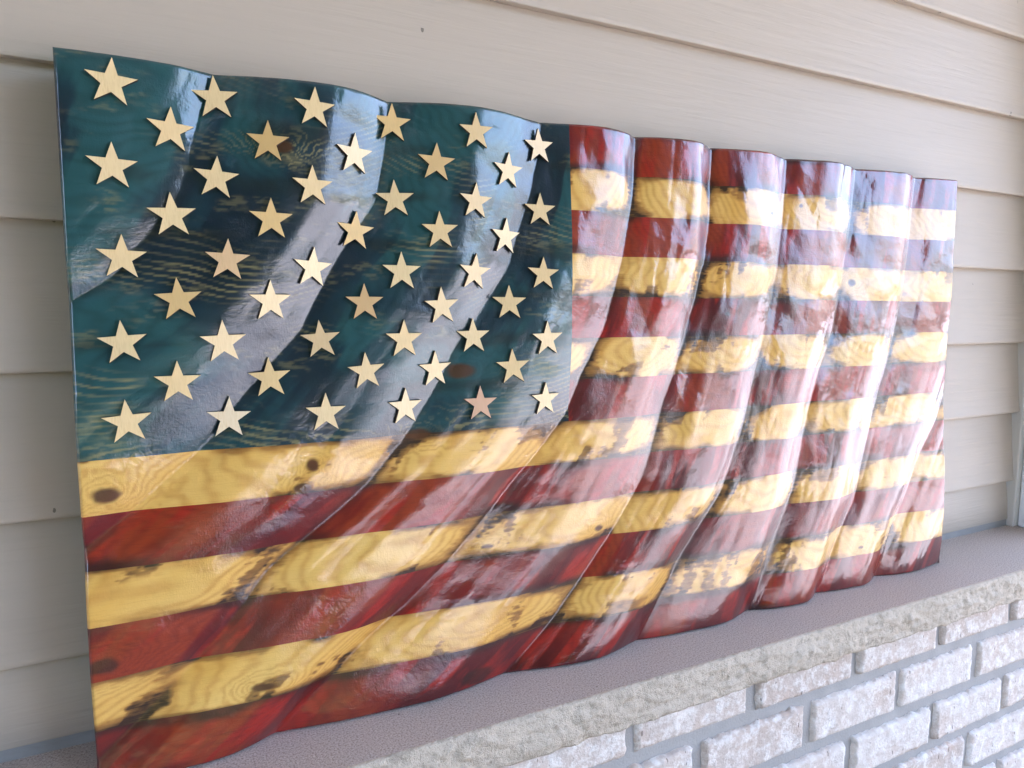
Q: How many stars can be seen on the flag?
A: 50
